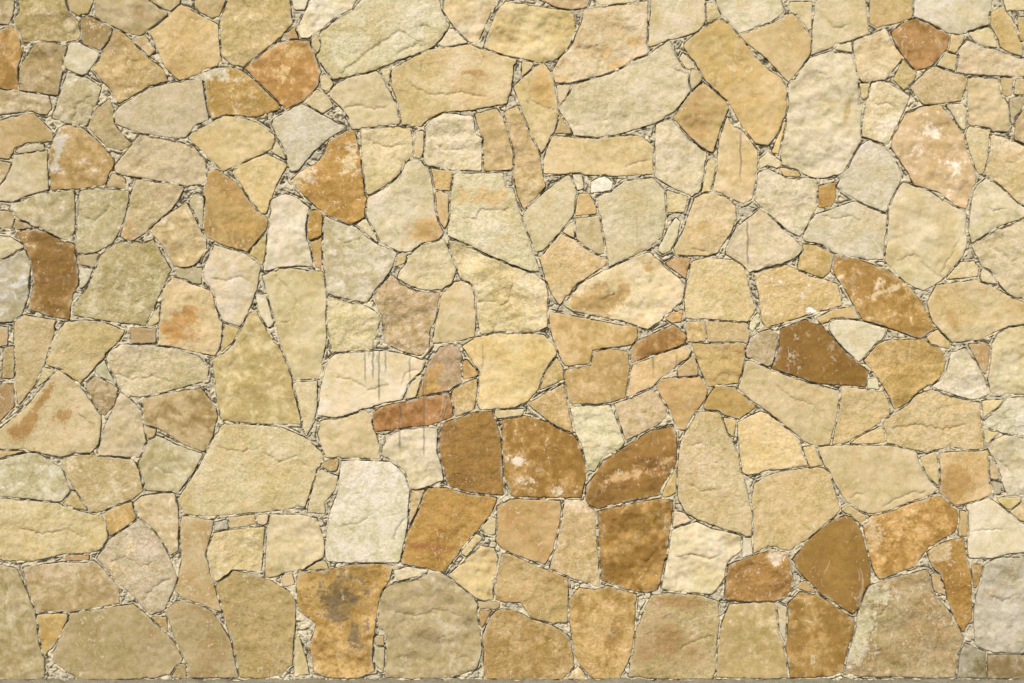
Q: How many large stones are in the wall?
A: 184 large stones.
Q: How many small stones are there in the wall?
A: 129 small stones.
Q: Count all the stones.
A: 313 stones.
